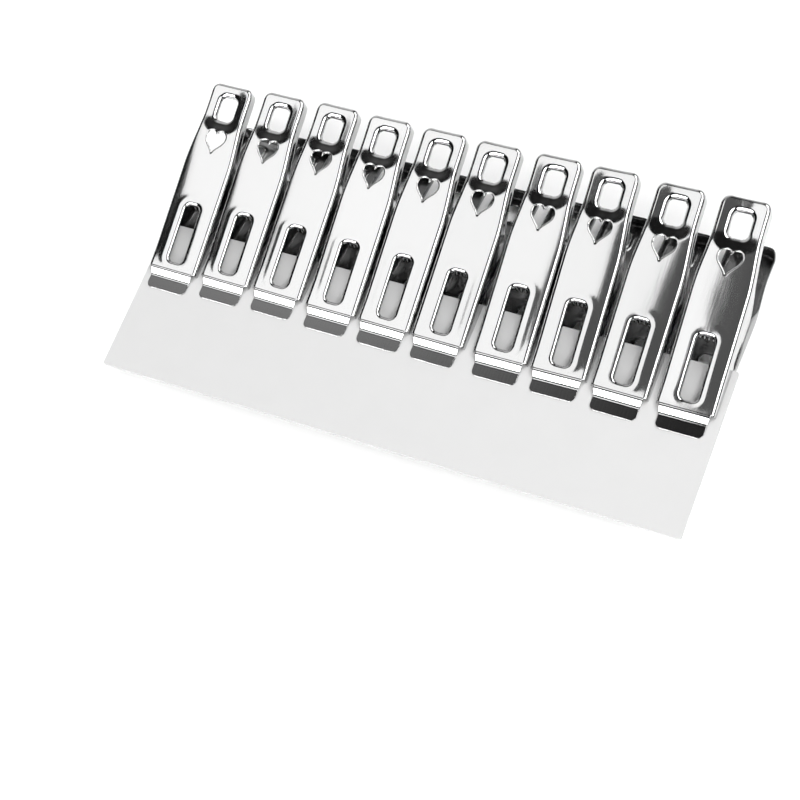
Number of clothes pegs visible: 10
